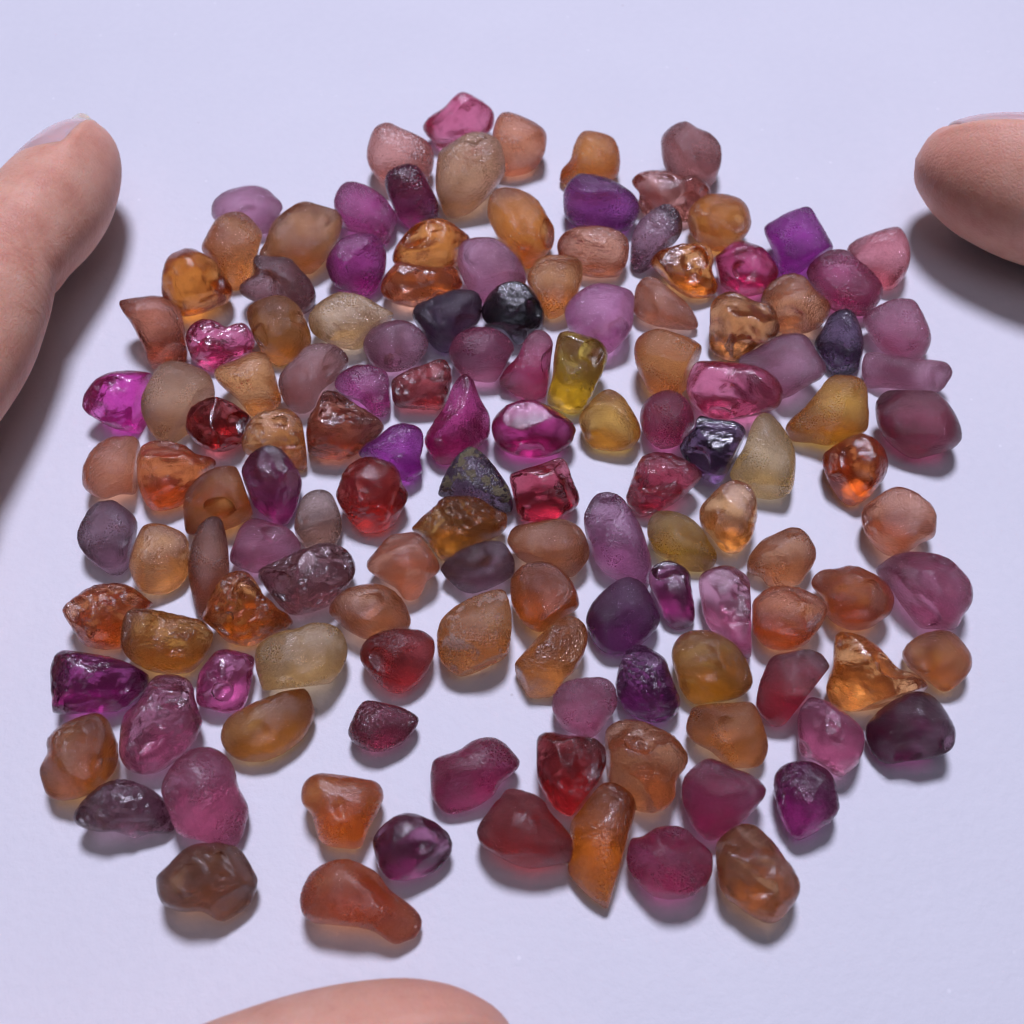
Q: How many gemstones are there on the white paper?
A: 136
